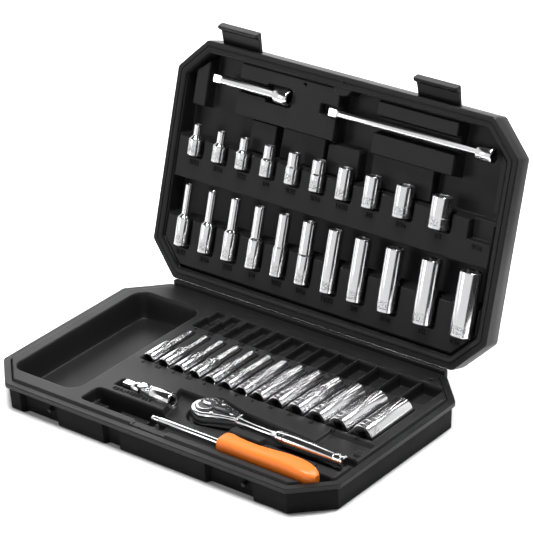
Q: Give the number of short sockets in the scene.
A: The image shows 10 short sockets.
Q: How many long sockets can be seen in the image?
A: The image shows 24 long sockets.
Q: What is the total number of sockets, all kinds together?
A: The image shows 34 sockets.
